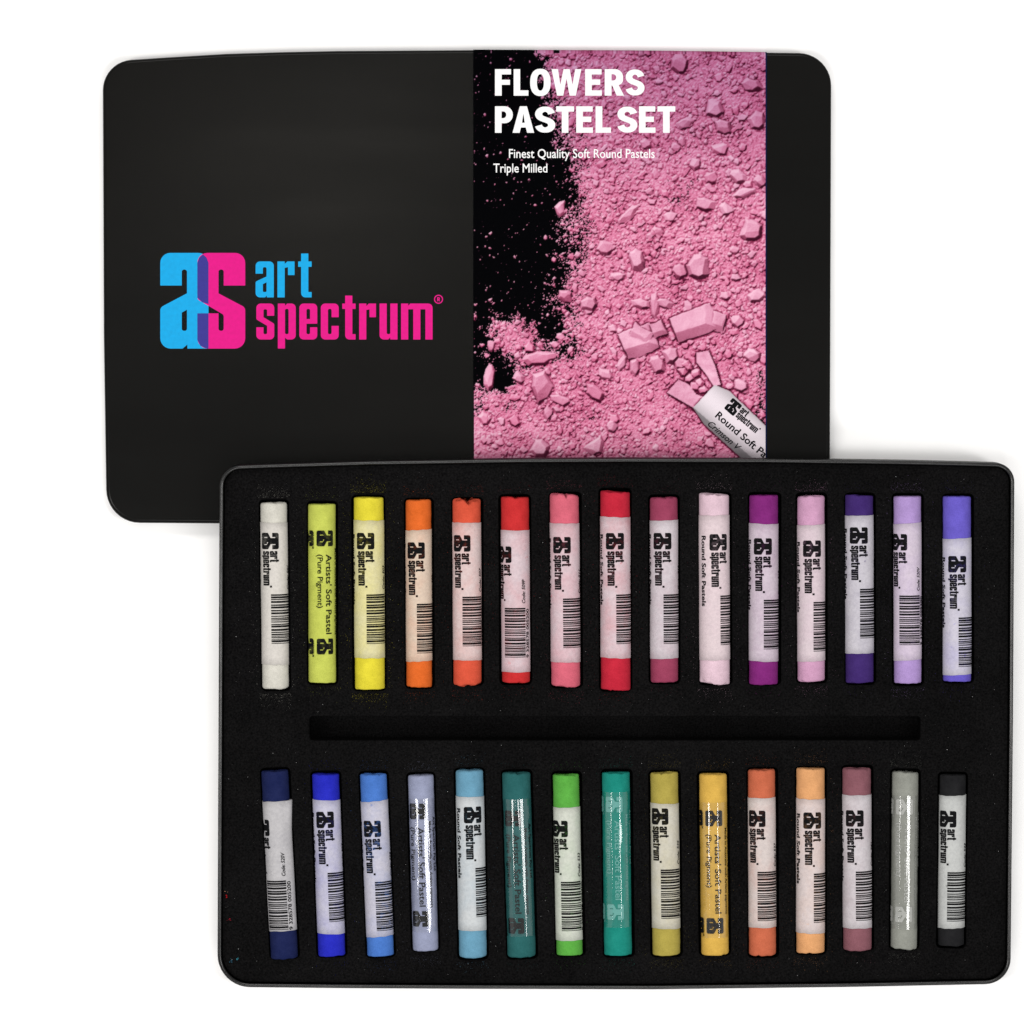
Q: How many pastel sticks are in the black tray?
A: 30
